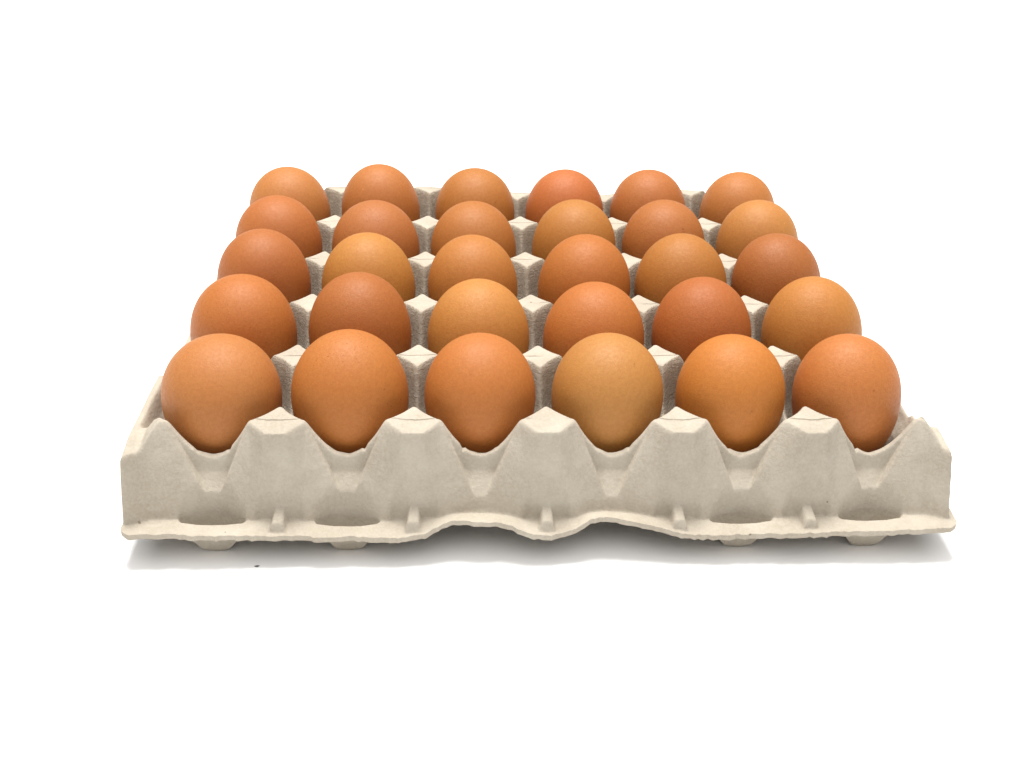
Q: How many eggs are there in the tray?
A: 30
